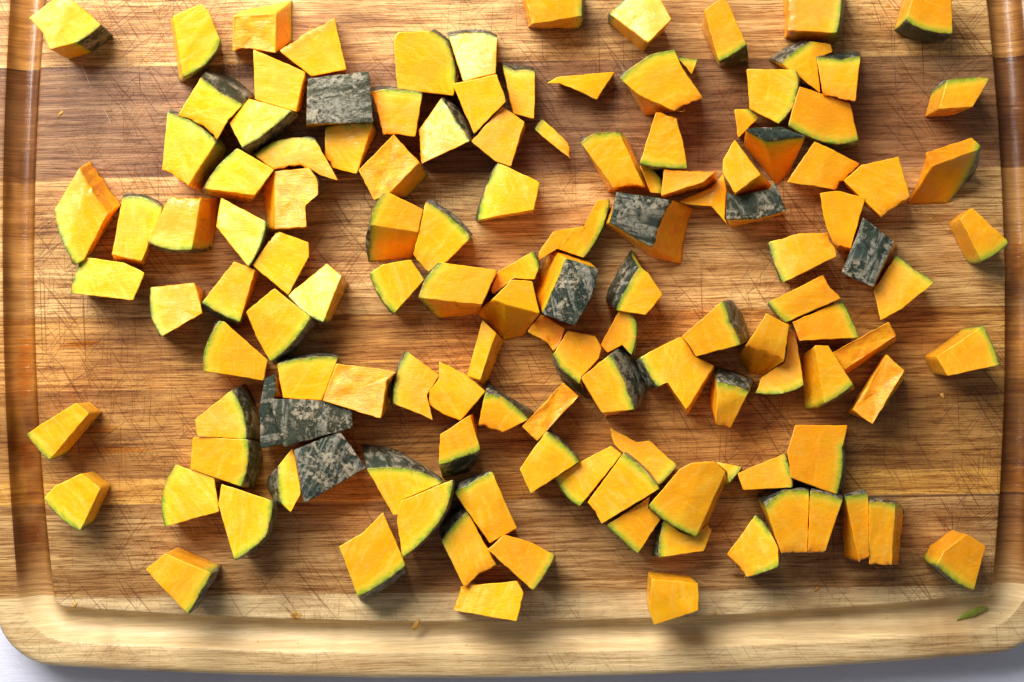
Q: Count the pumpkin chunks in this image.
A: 132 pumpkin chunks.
